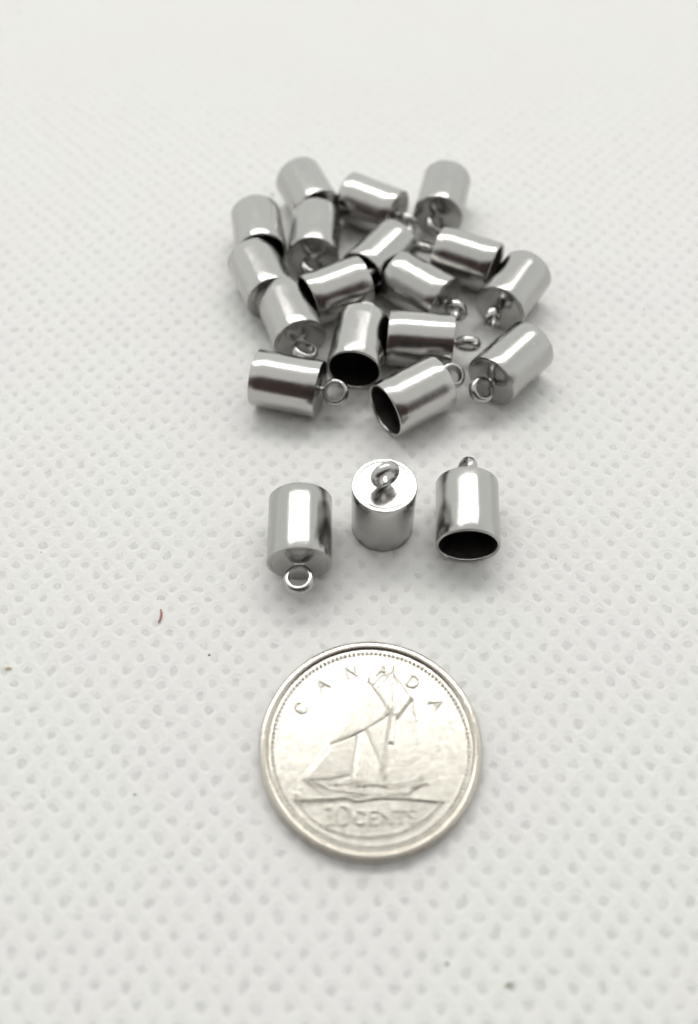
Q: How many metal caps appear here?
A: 20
